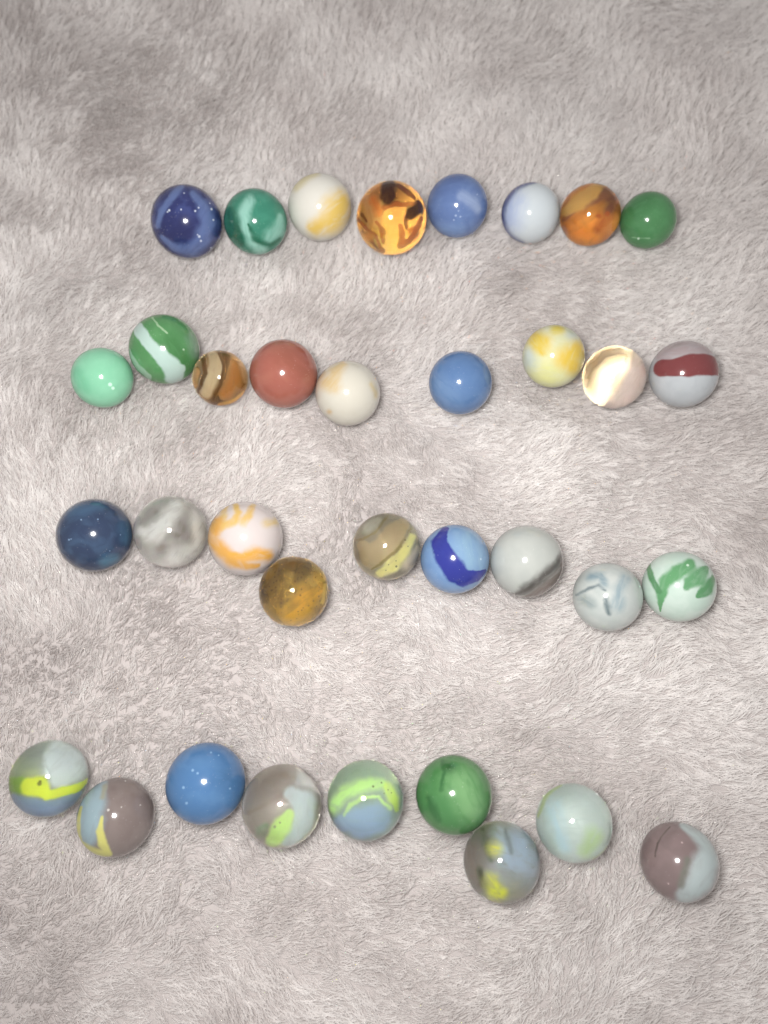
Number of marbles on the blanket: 35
